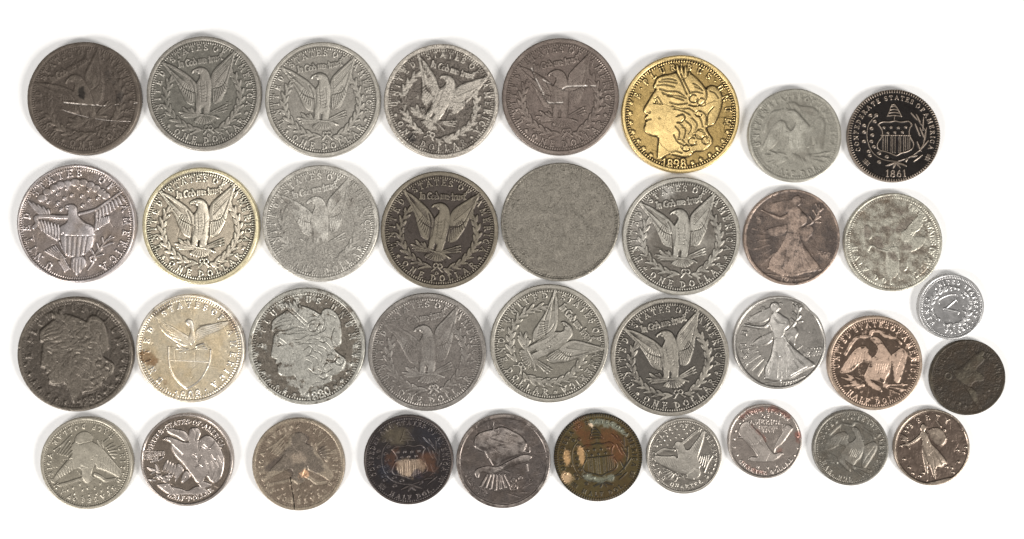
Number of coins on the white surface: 36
